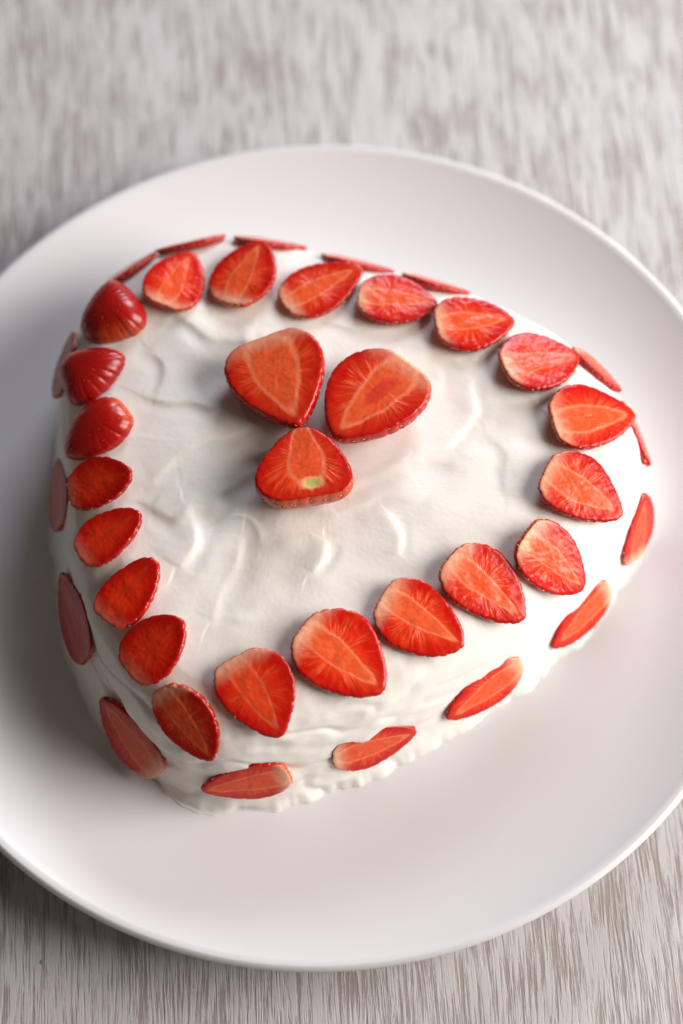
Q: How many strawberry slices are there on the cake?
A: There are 40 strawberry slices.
